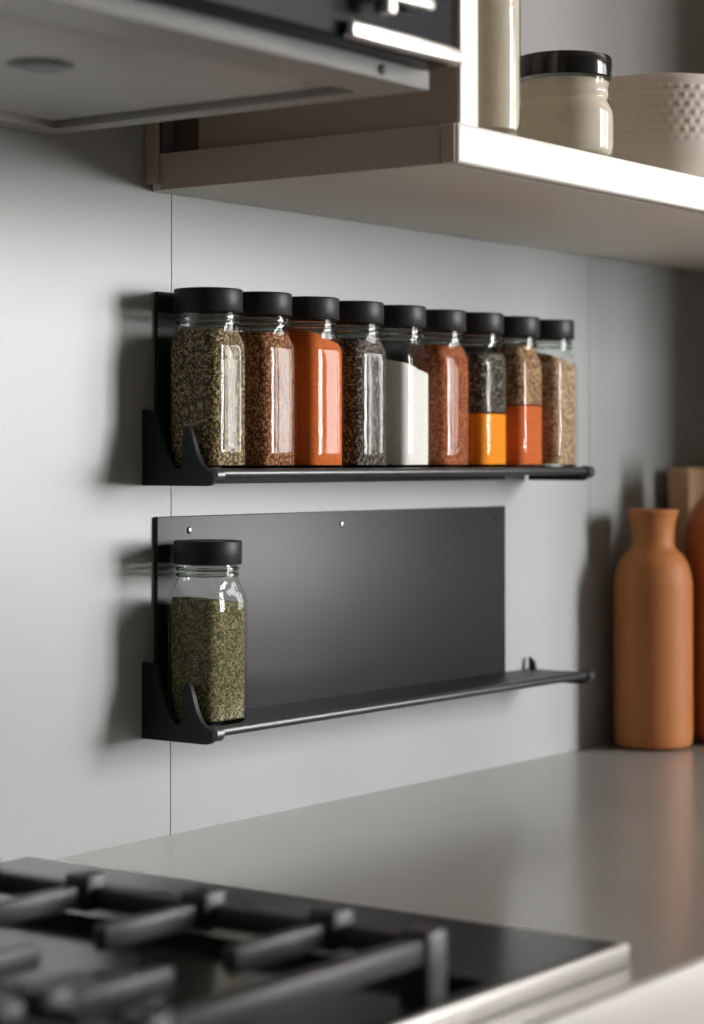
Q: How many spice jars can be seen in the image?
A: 10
